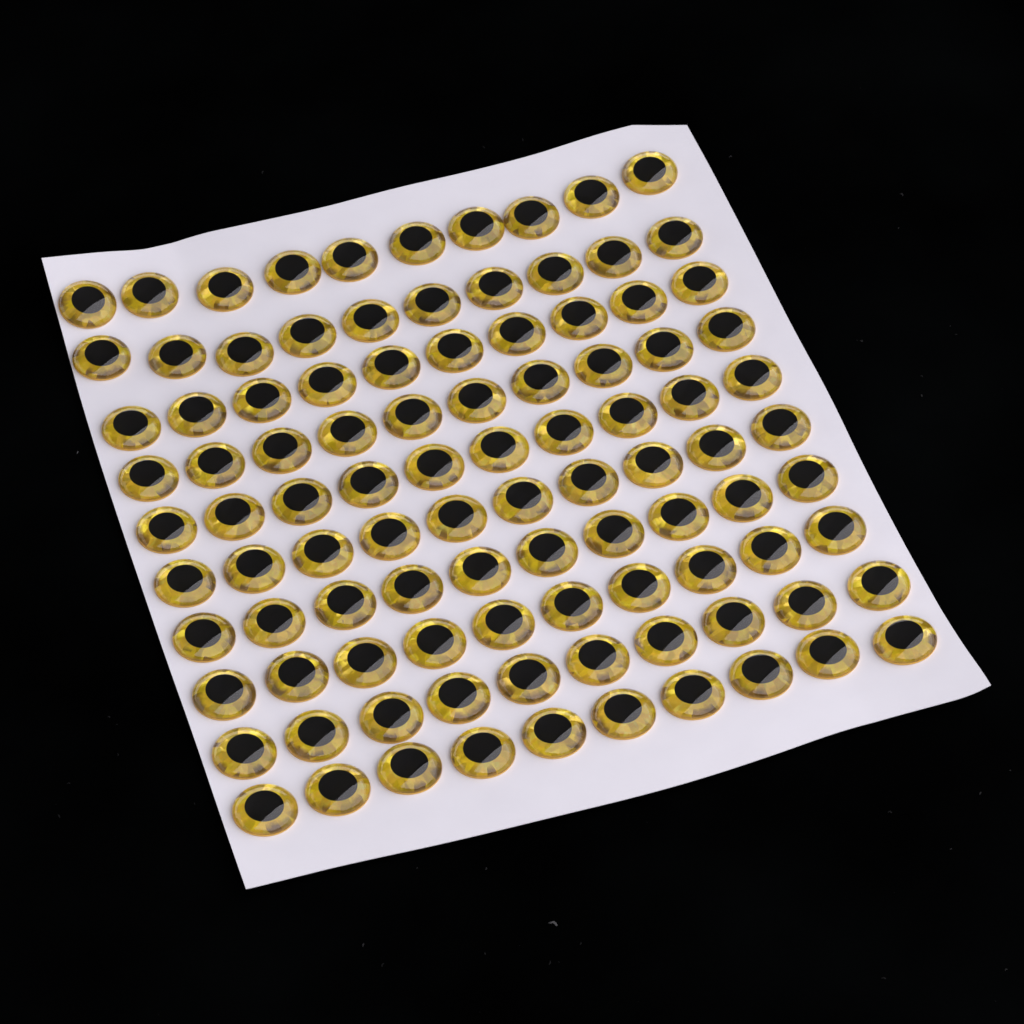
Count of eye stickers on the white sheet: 100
